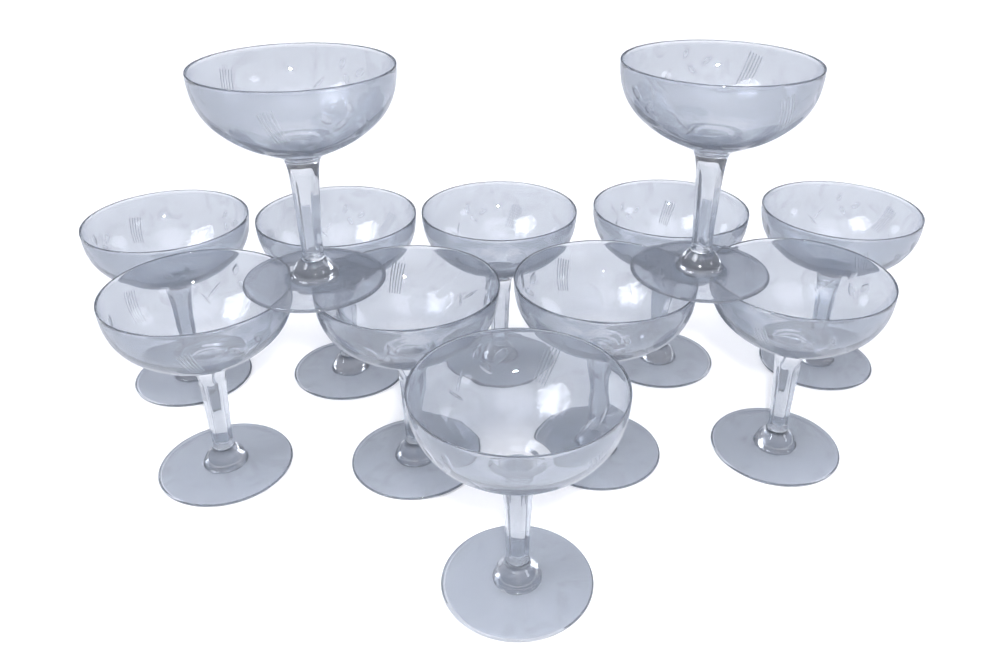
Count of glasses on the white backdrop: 12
